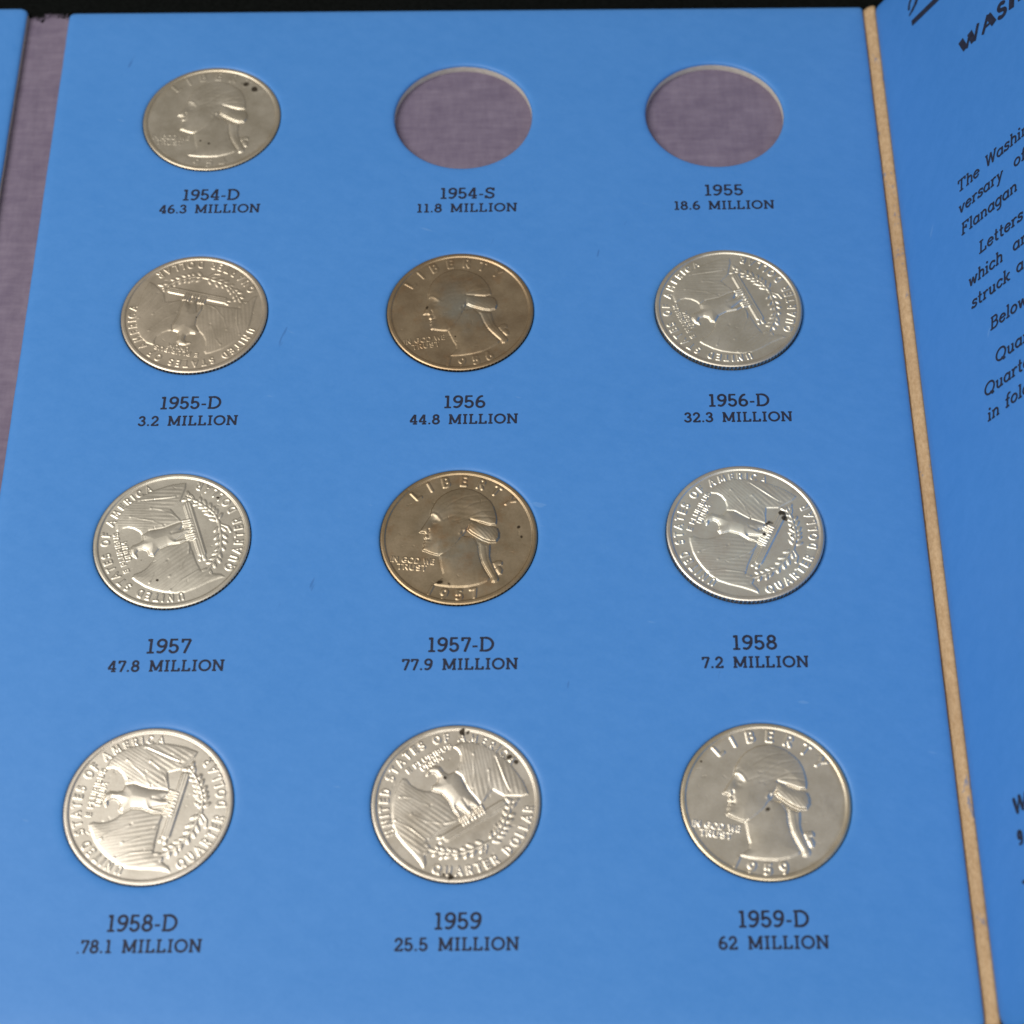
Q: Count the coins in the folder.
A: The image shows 10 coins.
